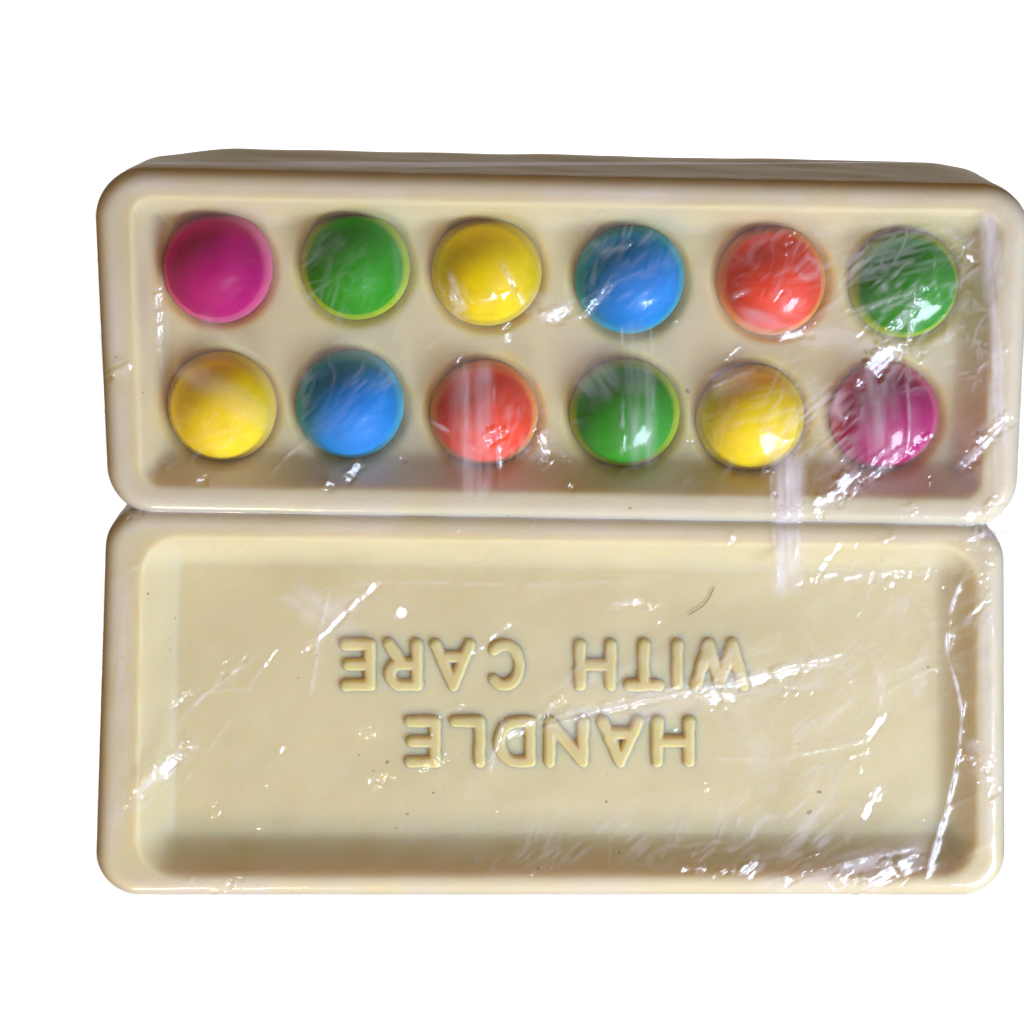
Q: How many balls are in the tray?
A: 12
